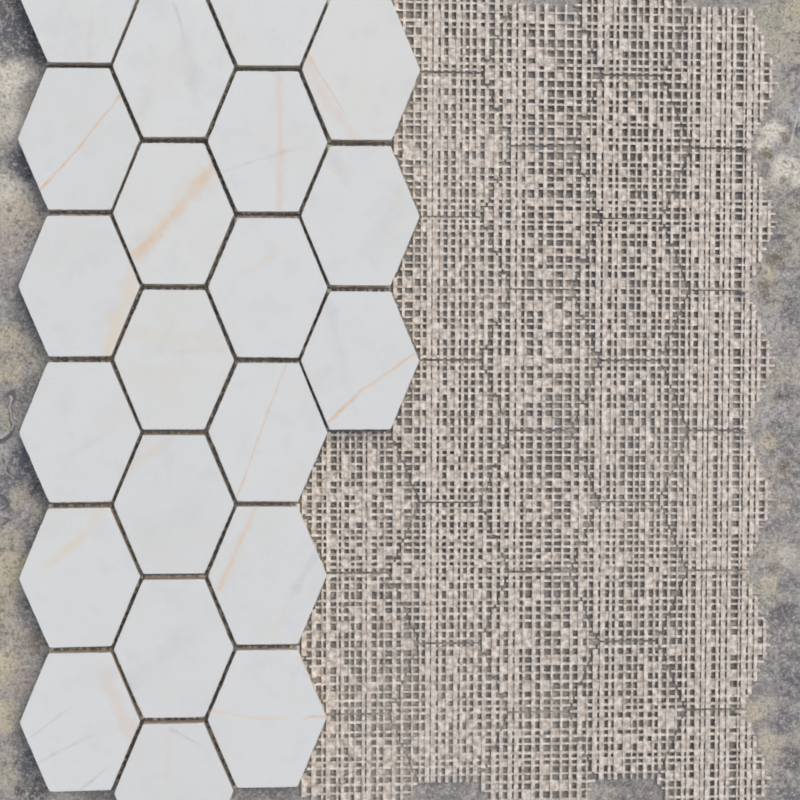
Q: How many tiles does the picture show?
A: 21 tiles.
